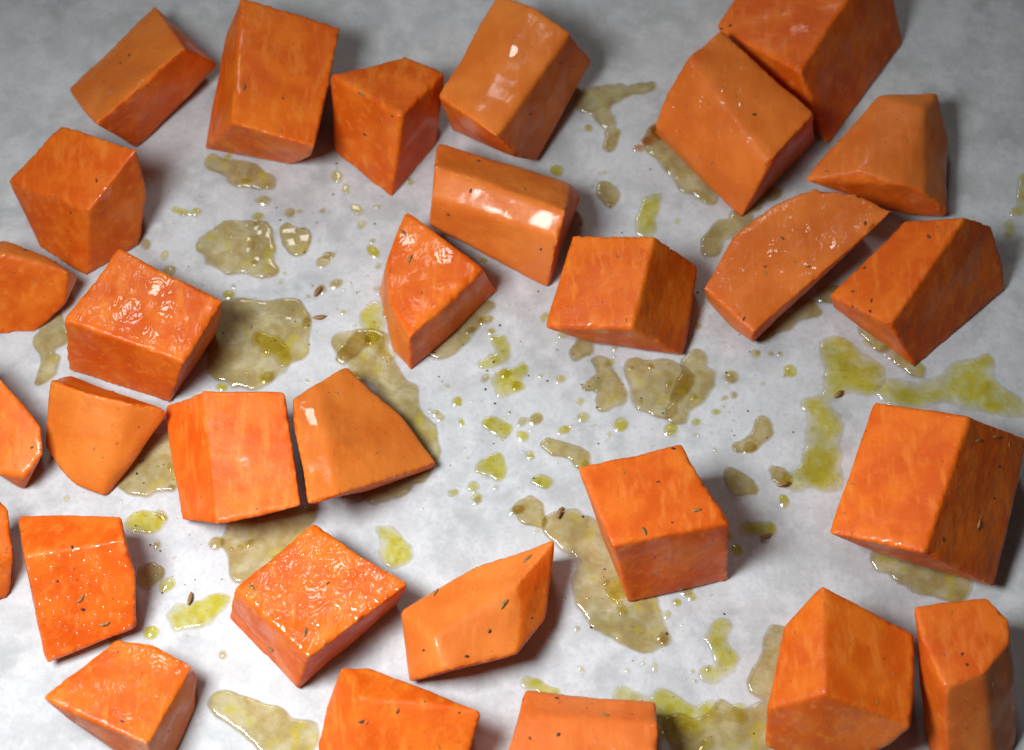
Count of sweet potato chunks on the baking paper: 30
